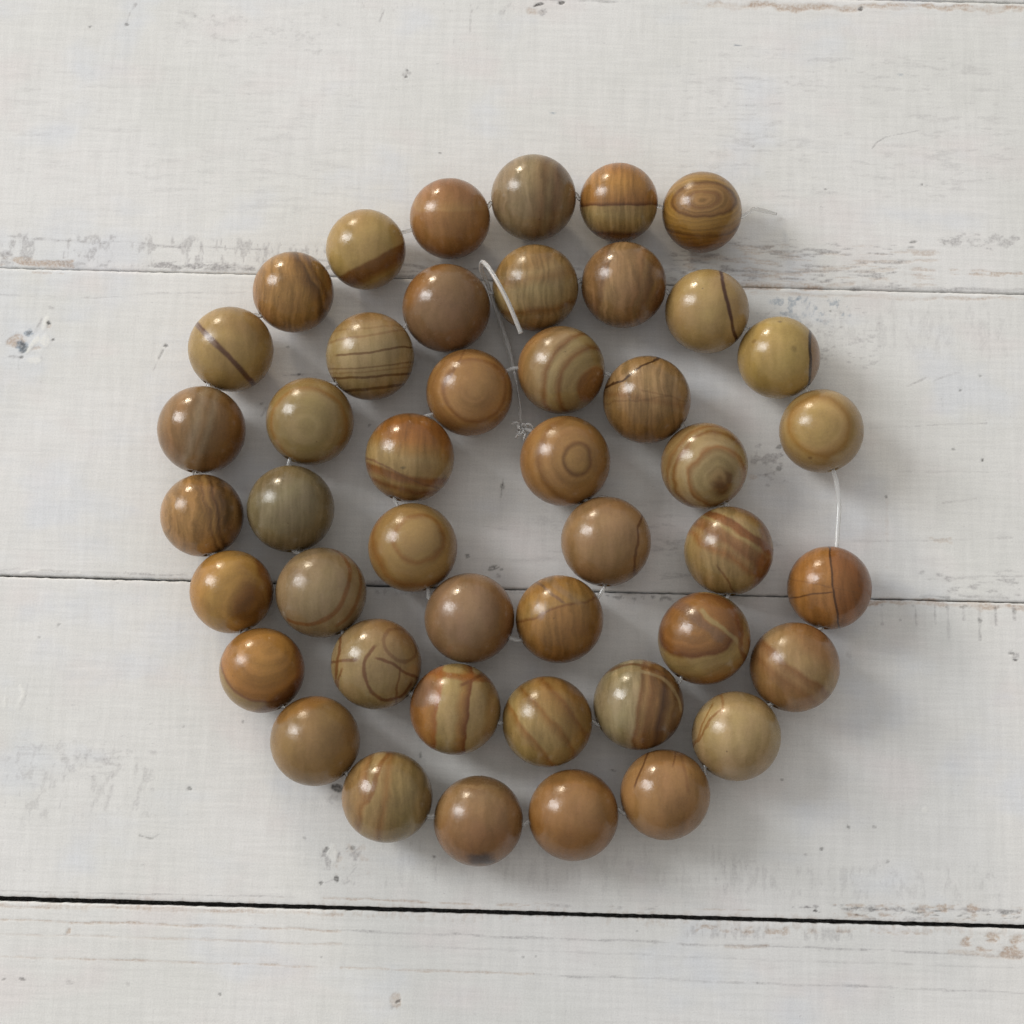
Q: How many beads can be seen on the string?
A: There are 45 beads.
